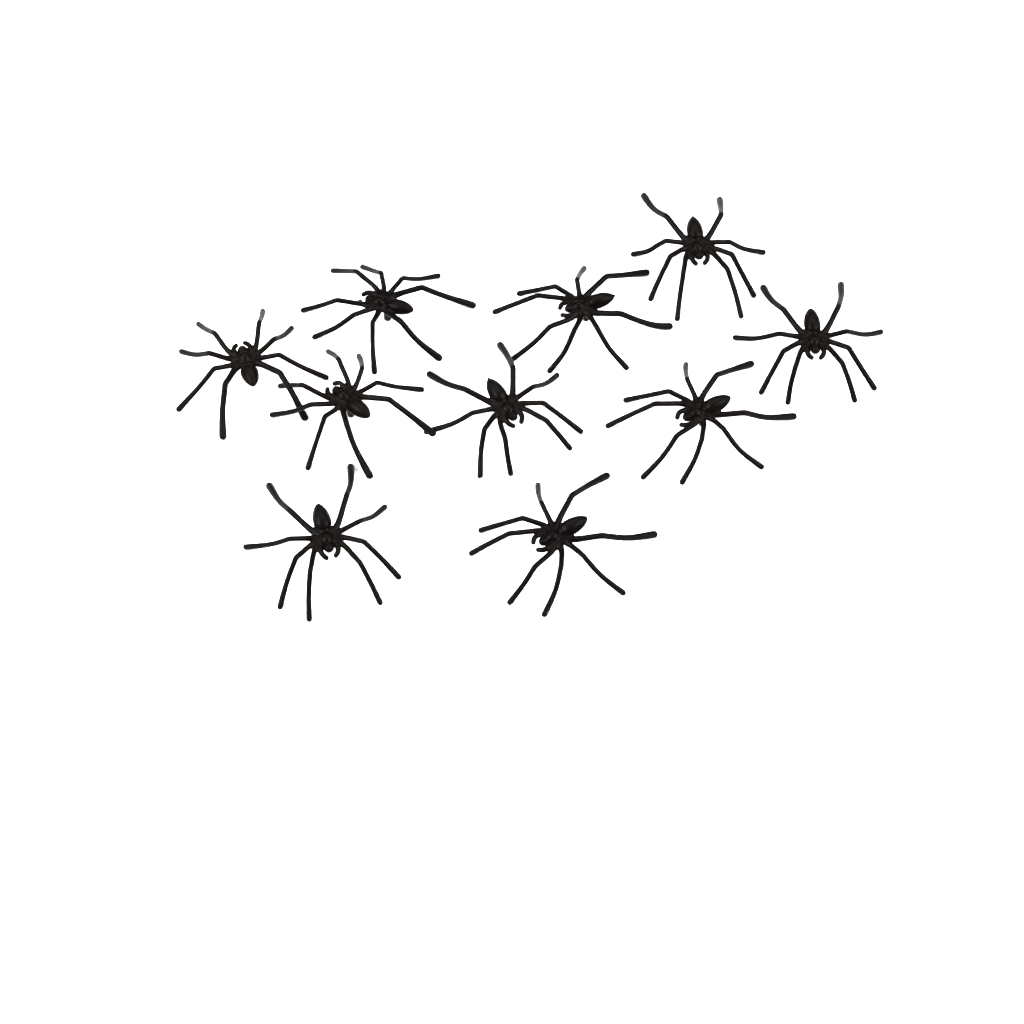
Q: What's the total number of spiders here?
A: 10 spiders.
